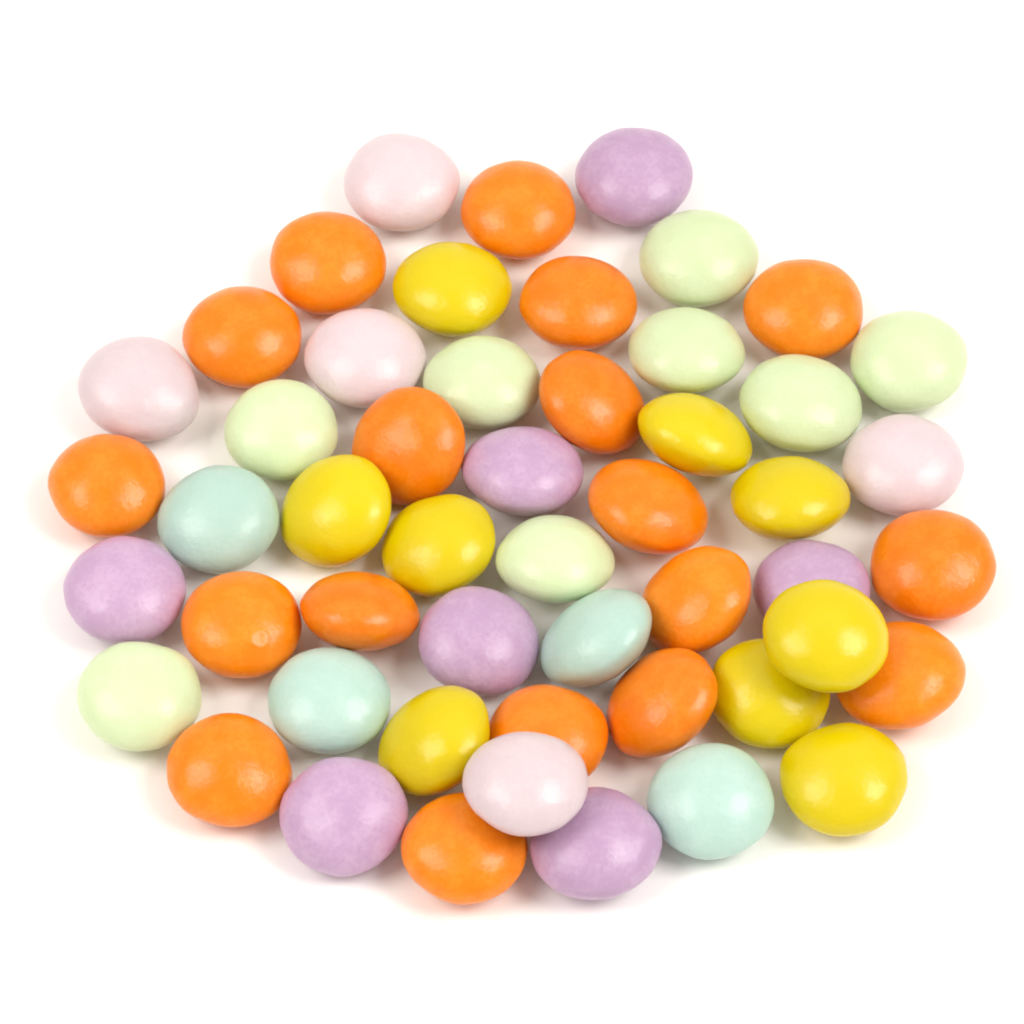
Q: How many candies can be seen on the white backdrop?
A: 51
